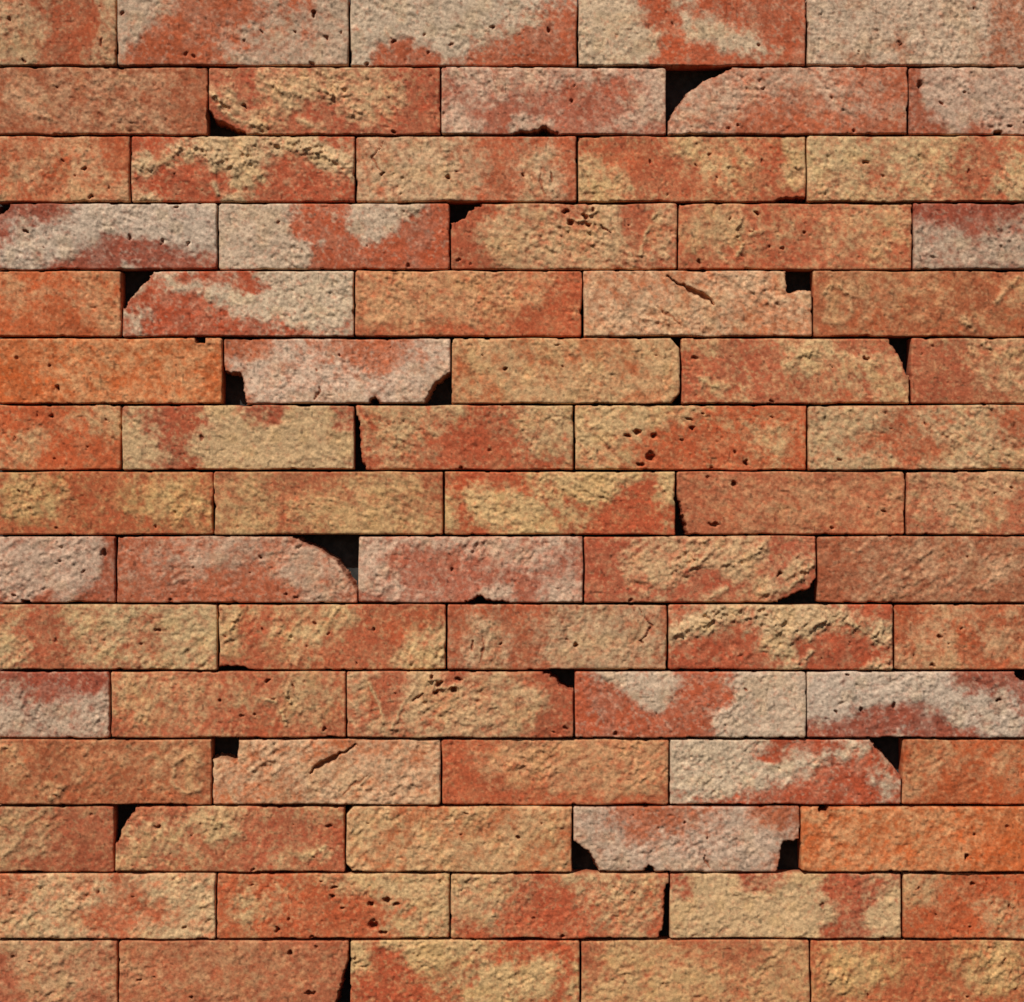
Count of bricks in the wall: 75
